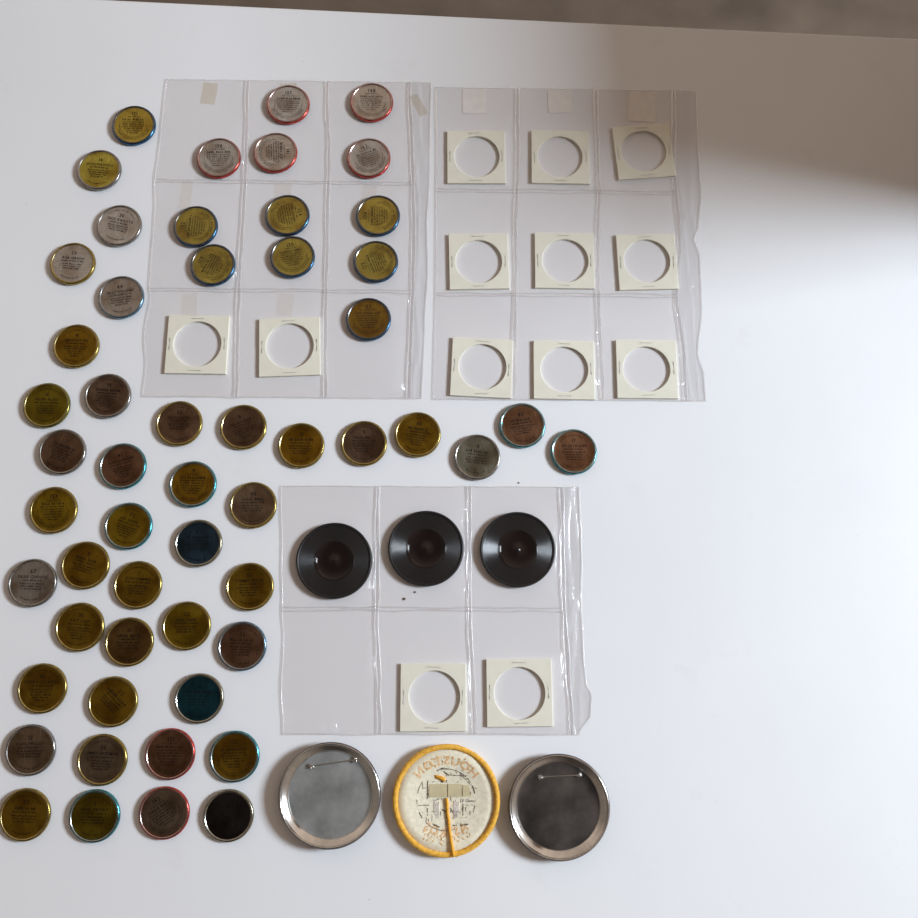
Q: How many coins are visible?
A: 54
